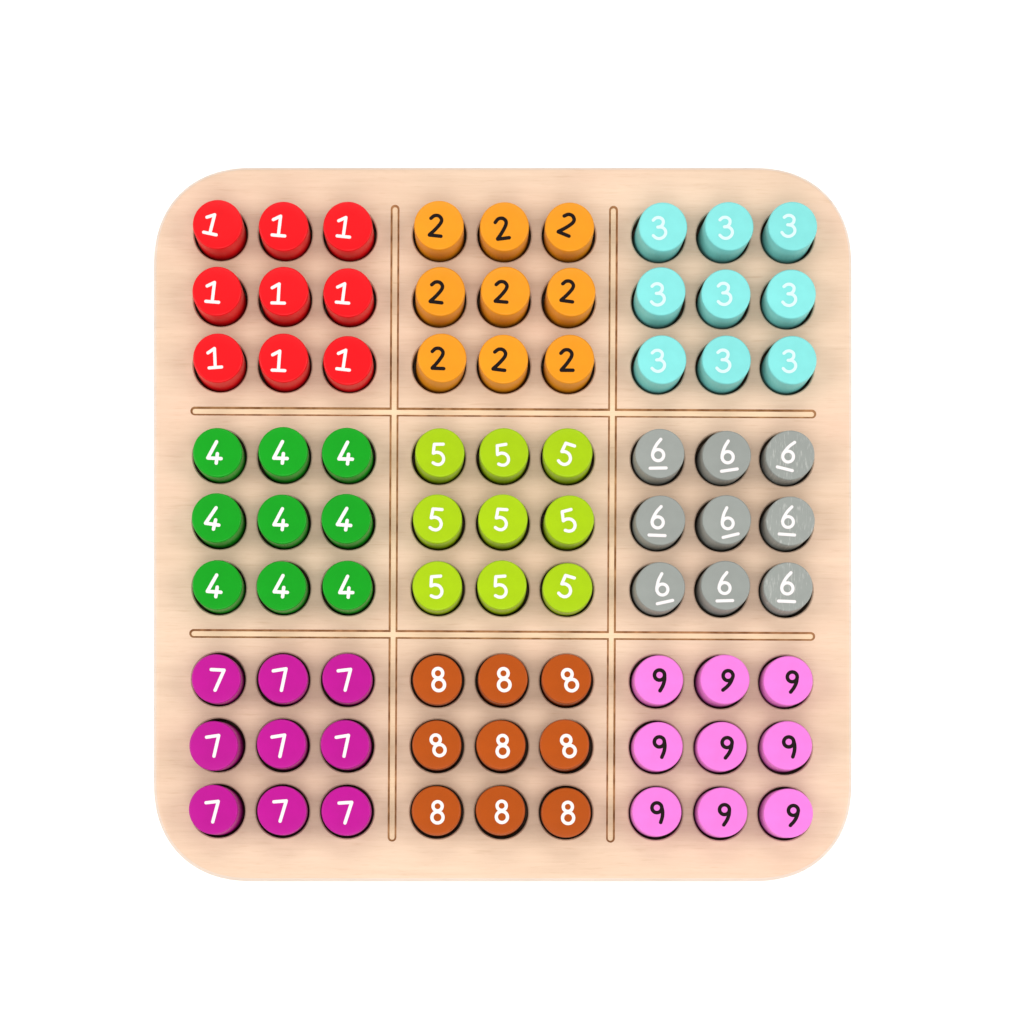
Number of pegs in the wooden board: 81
